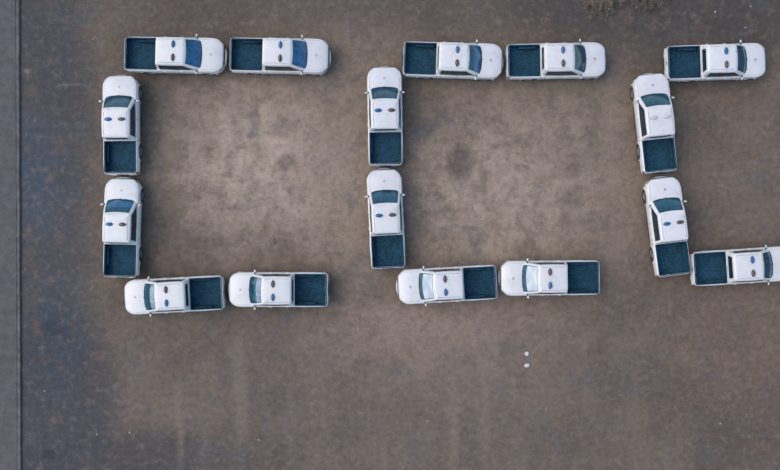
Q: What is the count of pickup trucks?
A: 16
